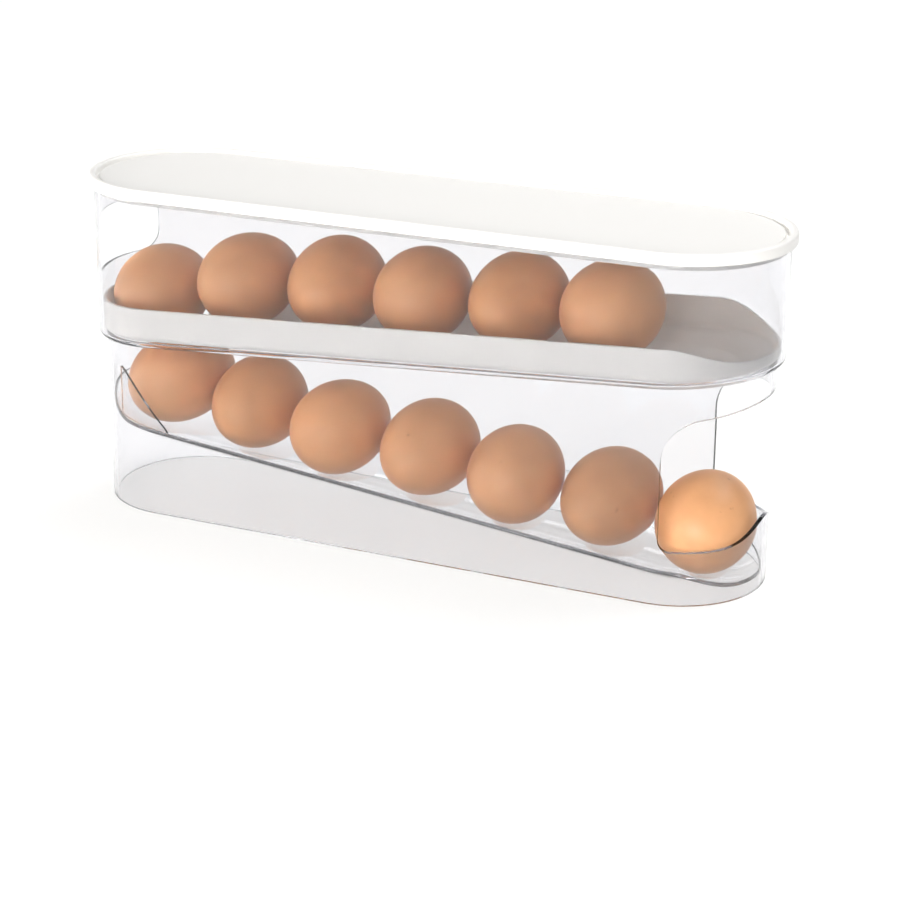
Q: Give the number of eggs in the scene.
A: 13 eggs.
